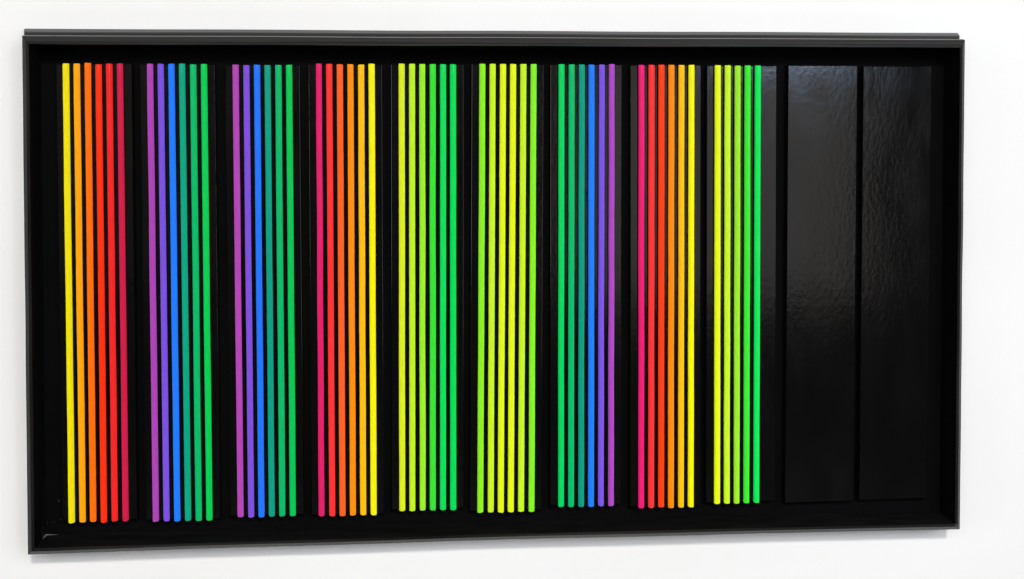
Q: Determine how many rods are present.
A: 53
